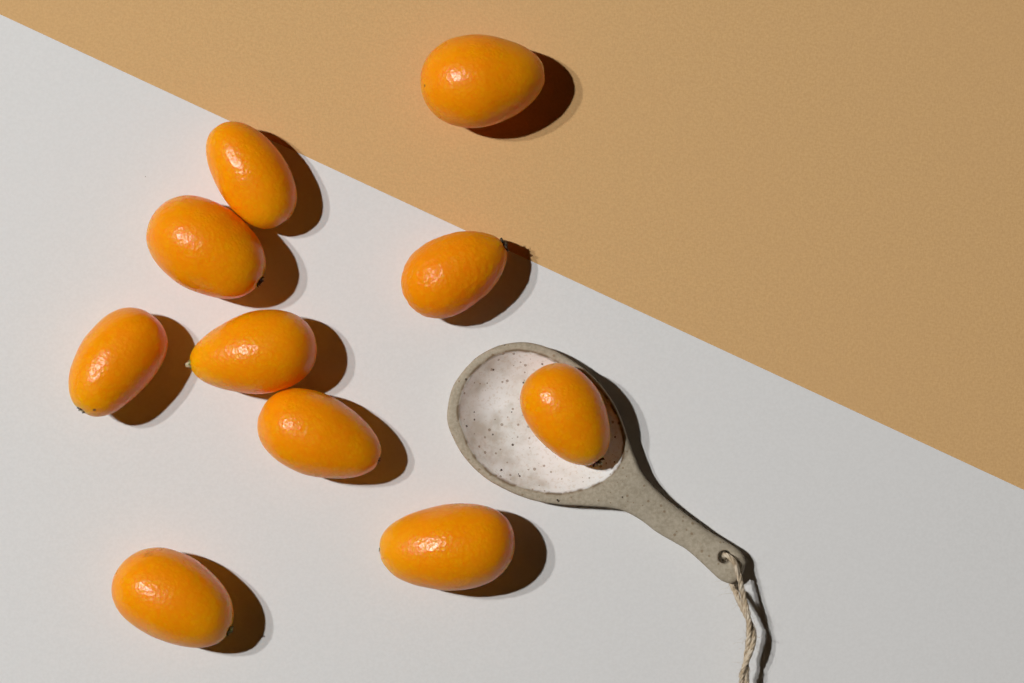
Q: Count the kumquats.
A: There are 10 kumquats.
